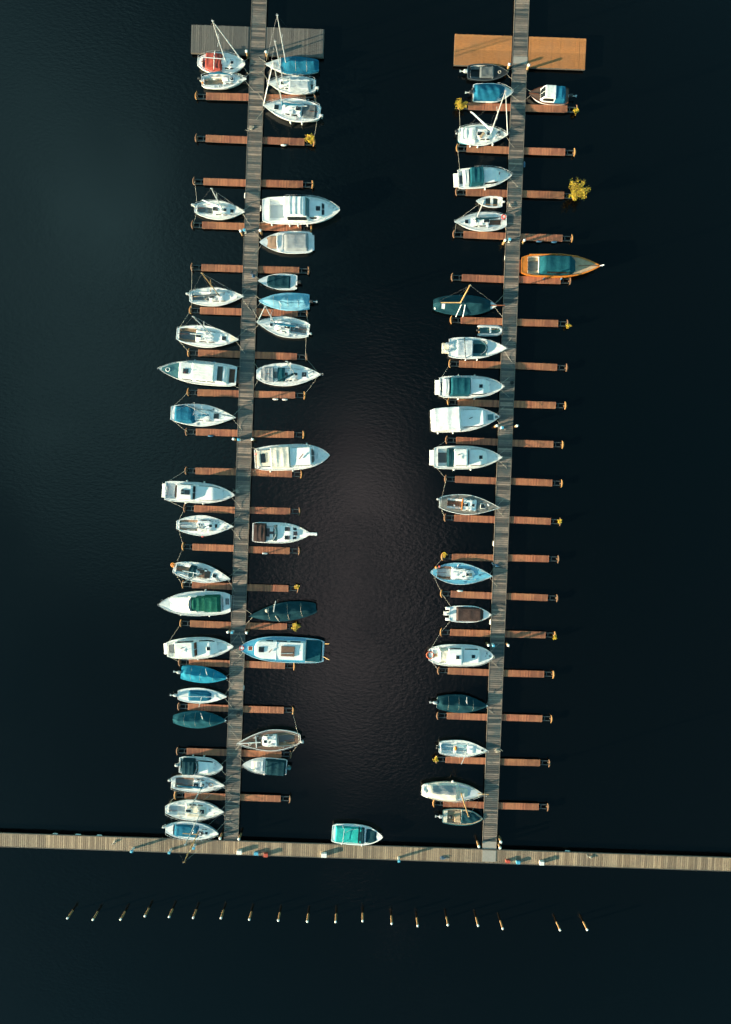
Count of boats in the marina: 57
